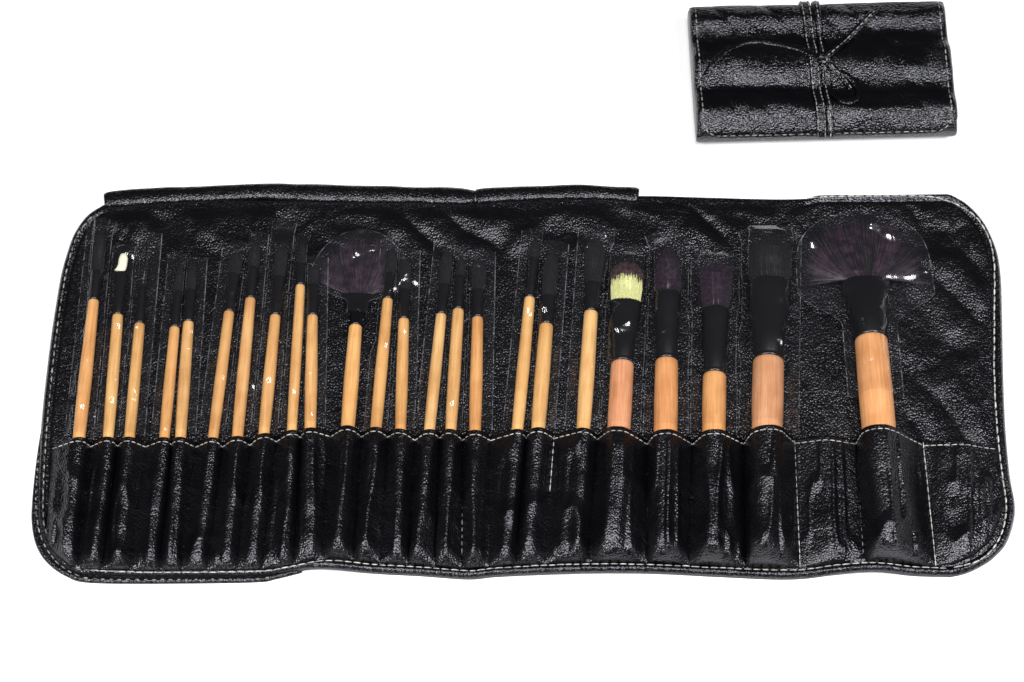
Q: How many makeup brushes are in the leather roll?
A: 24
